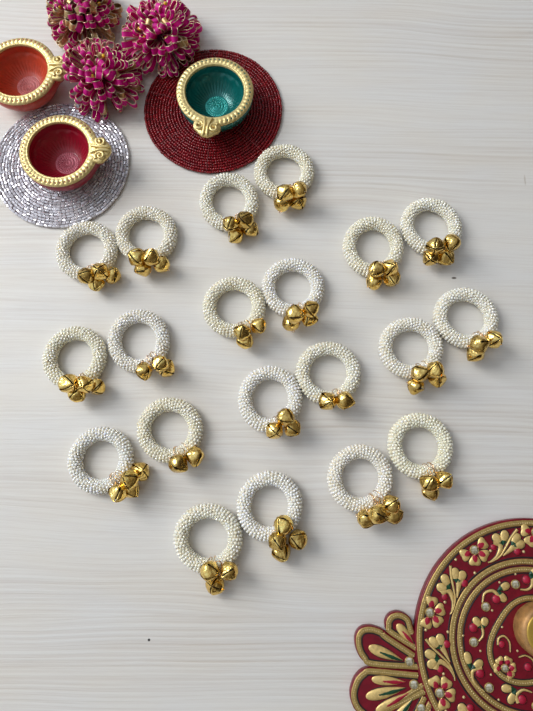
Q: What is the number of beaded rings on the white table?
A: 20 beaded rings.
